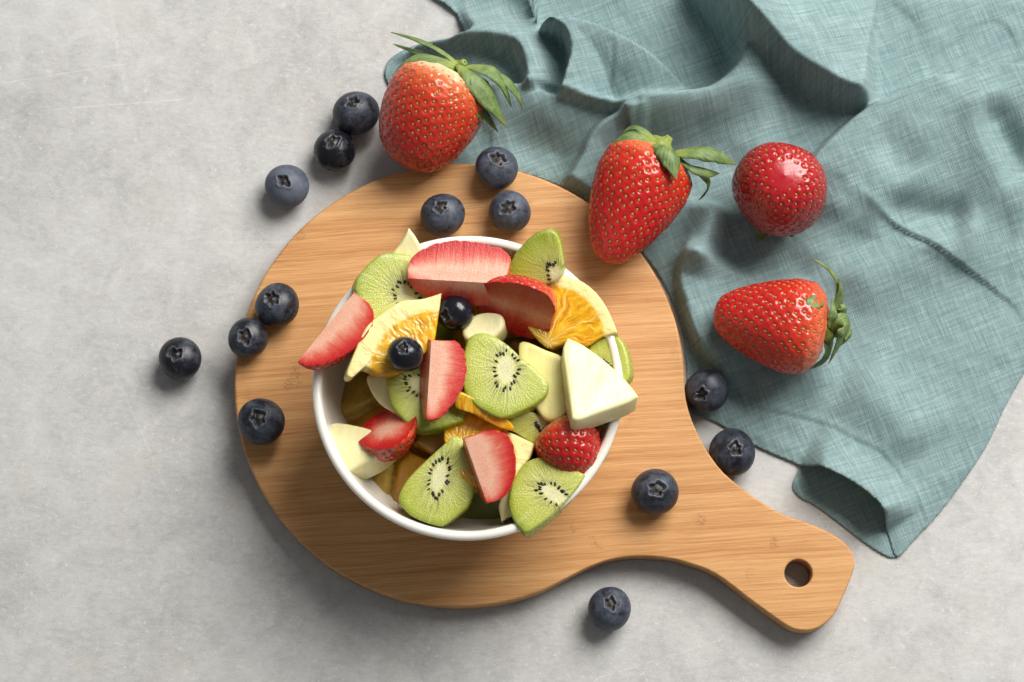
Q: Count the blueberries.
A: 16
